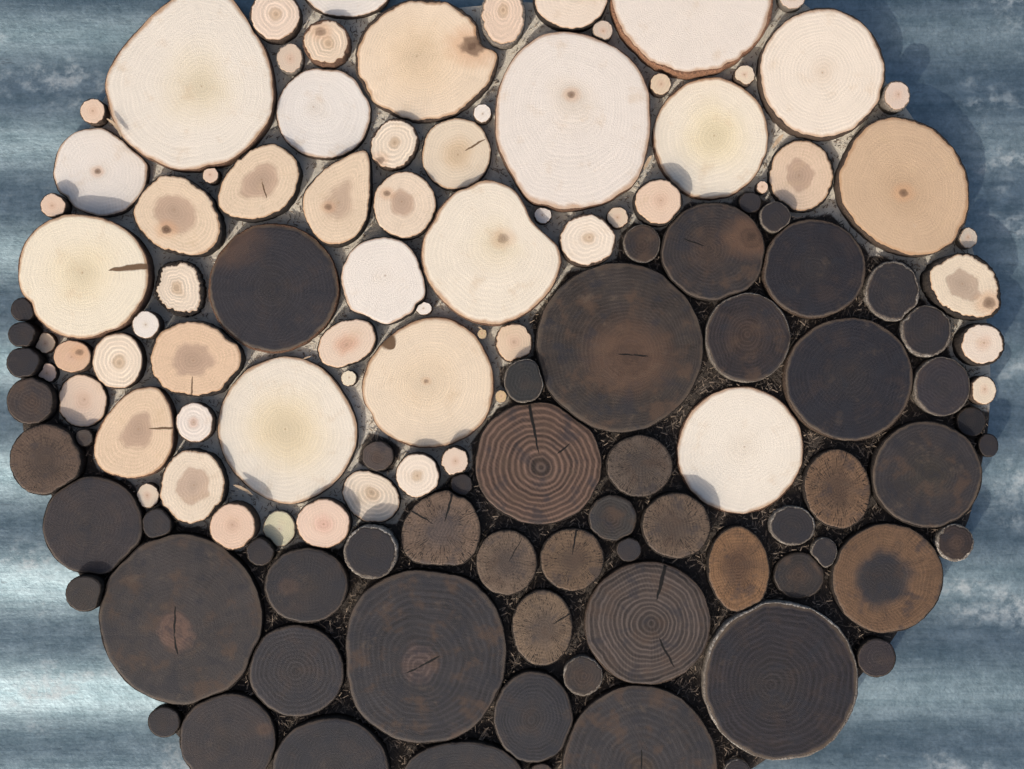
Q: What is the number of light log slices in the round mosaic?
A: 70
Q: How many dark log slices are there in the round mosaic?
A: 61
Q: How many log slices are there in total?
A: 131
